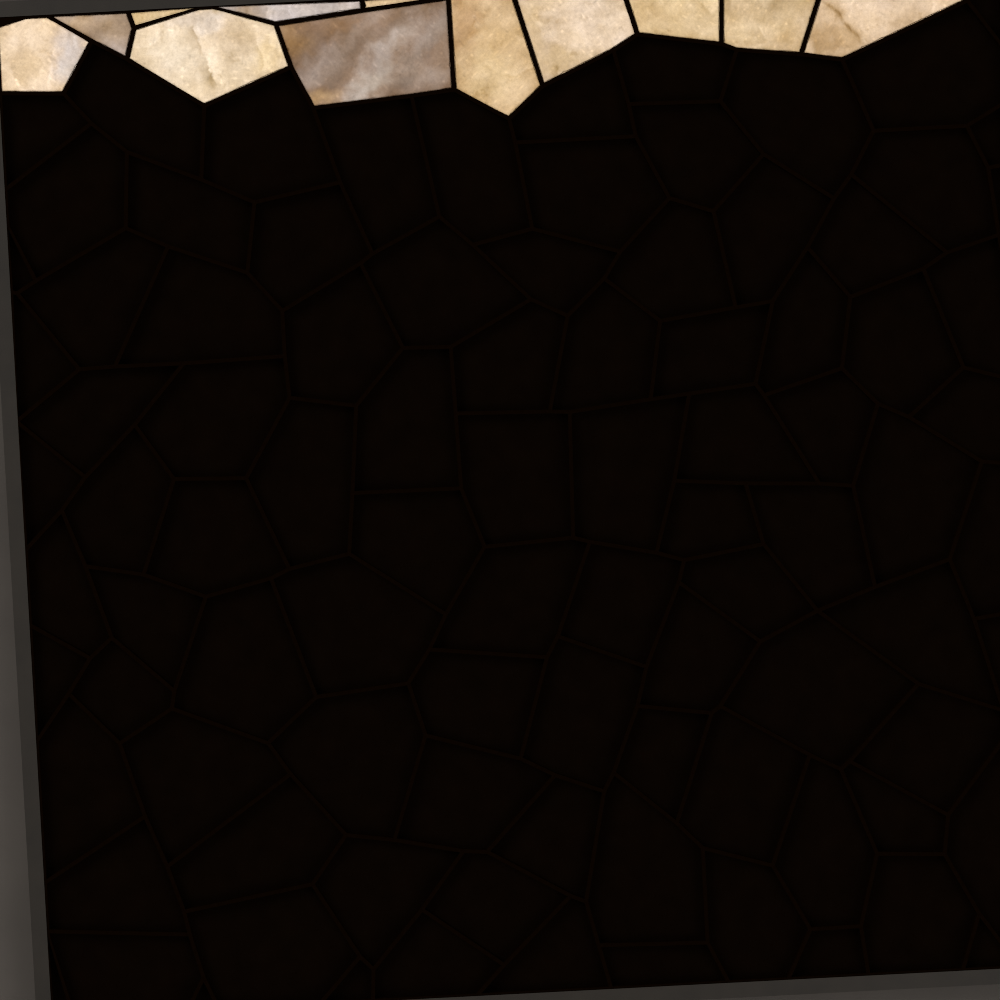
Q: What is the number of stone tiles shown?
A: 12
